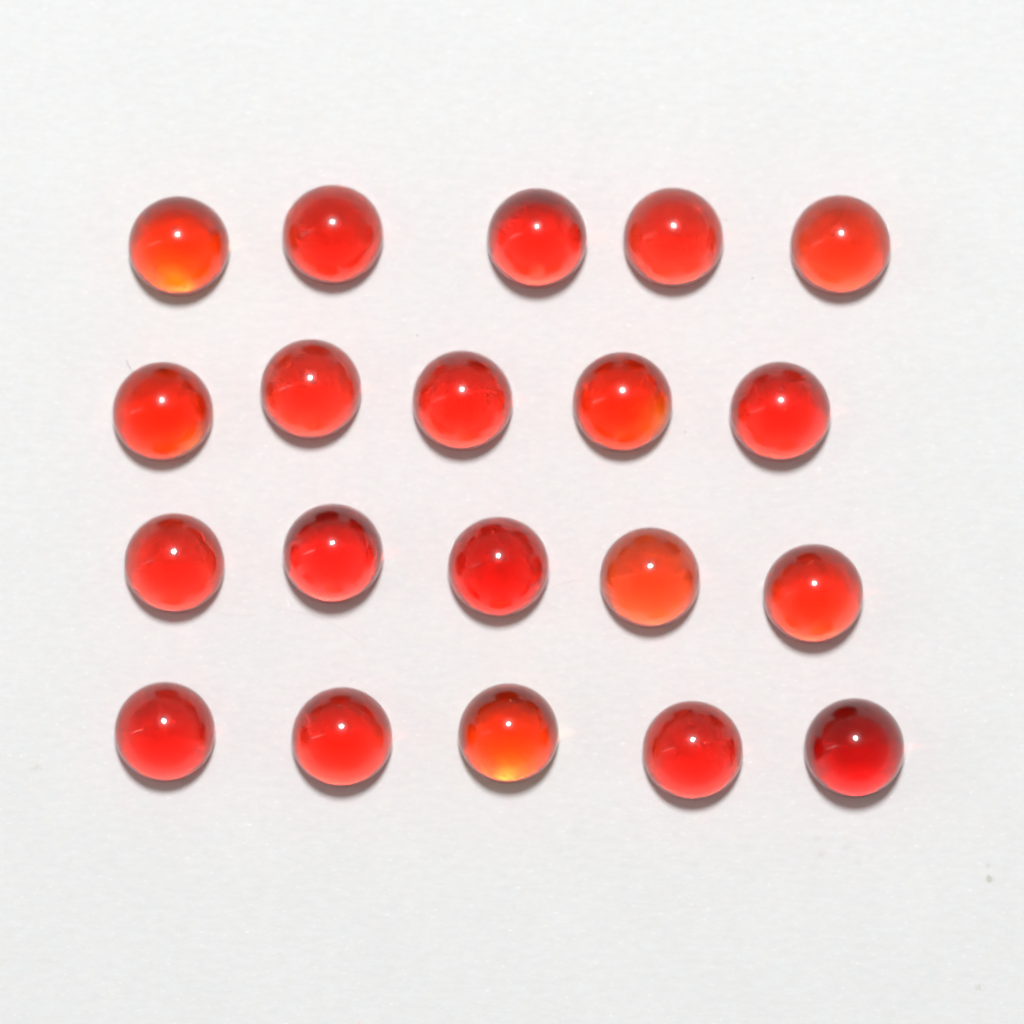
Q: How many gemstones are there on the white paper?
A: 20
